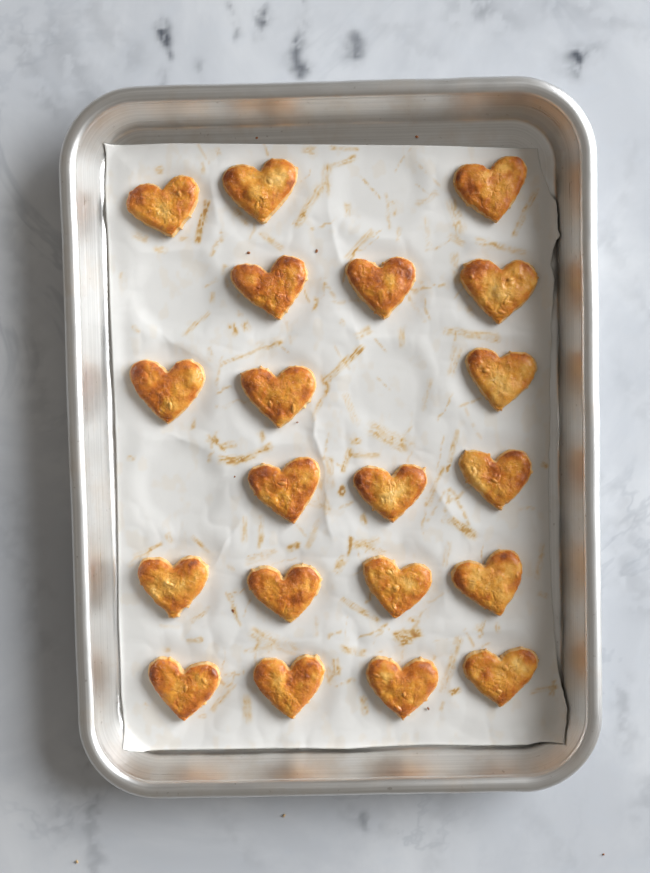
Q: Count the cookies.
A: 20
